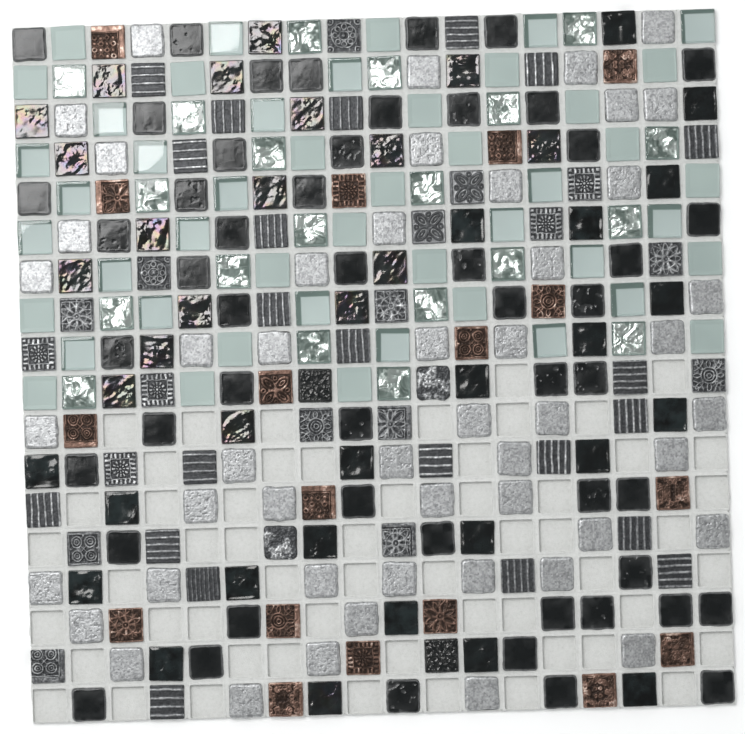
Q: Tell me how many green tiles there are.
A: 67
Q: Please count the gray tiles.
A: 91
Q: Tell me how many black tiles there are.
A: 93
